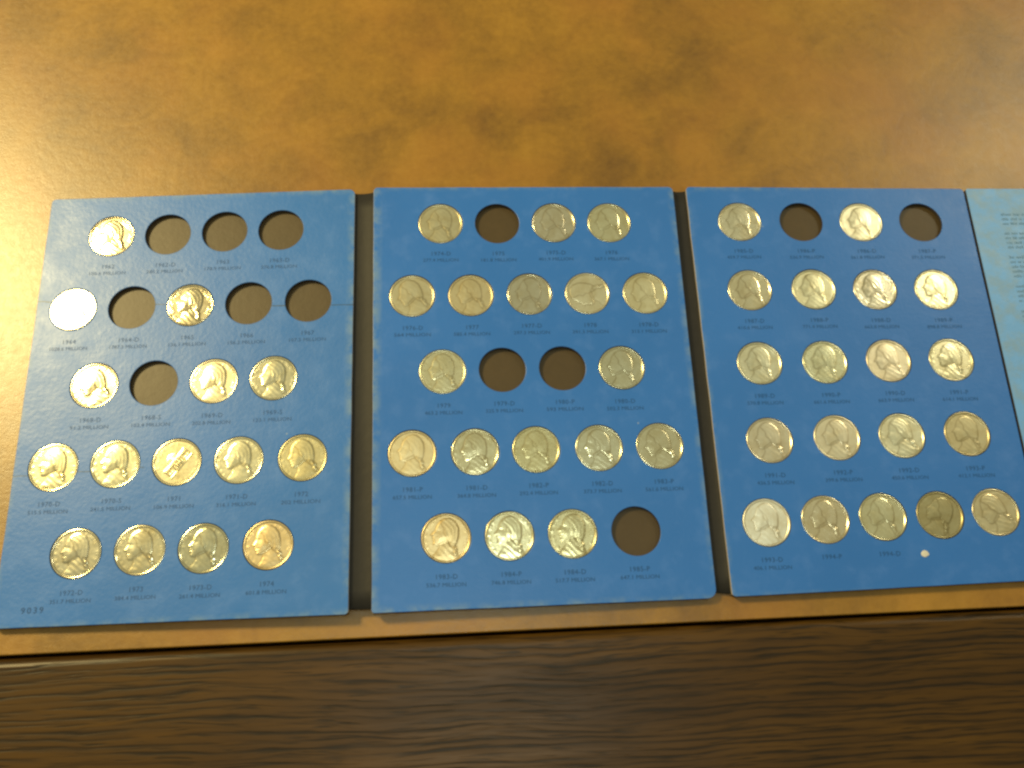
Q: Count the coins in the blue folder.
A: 52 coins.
